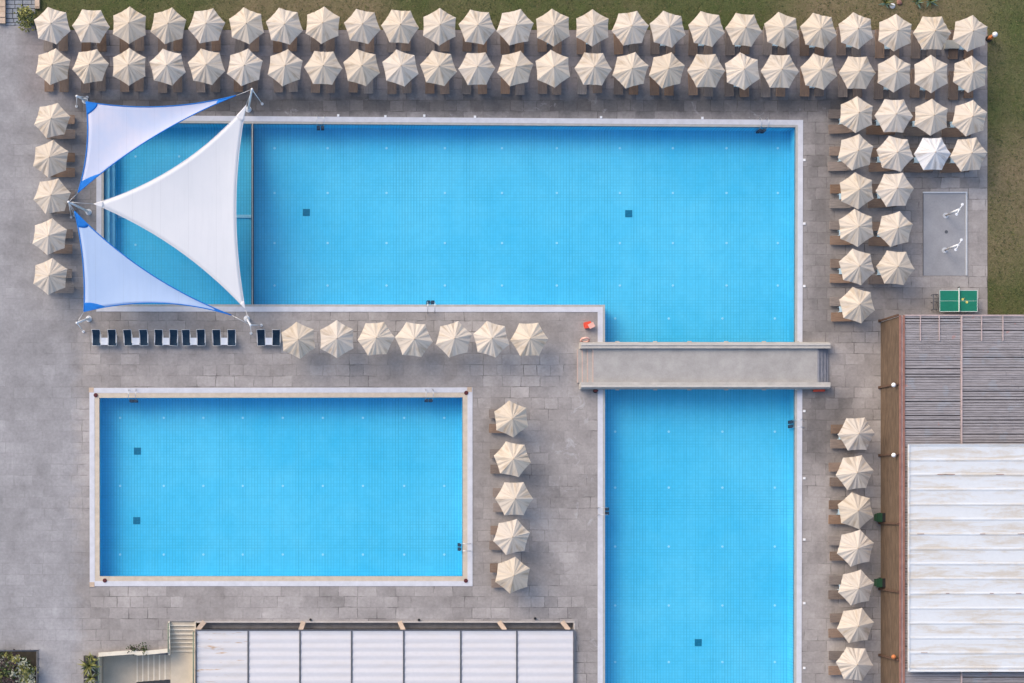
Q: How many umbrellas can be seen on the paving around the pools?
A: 89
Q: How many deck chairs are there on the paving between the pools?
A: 12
